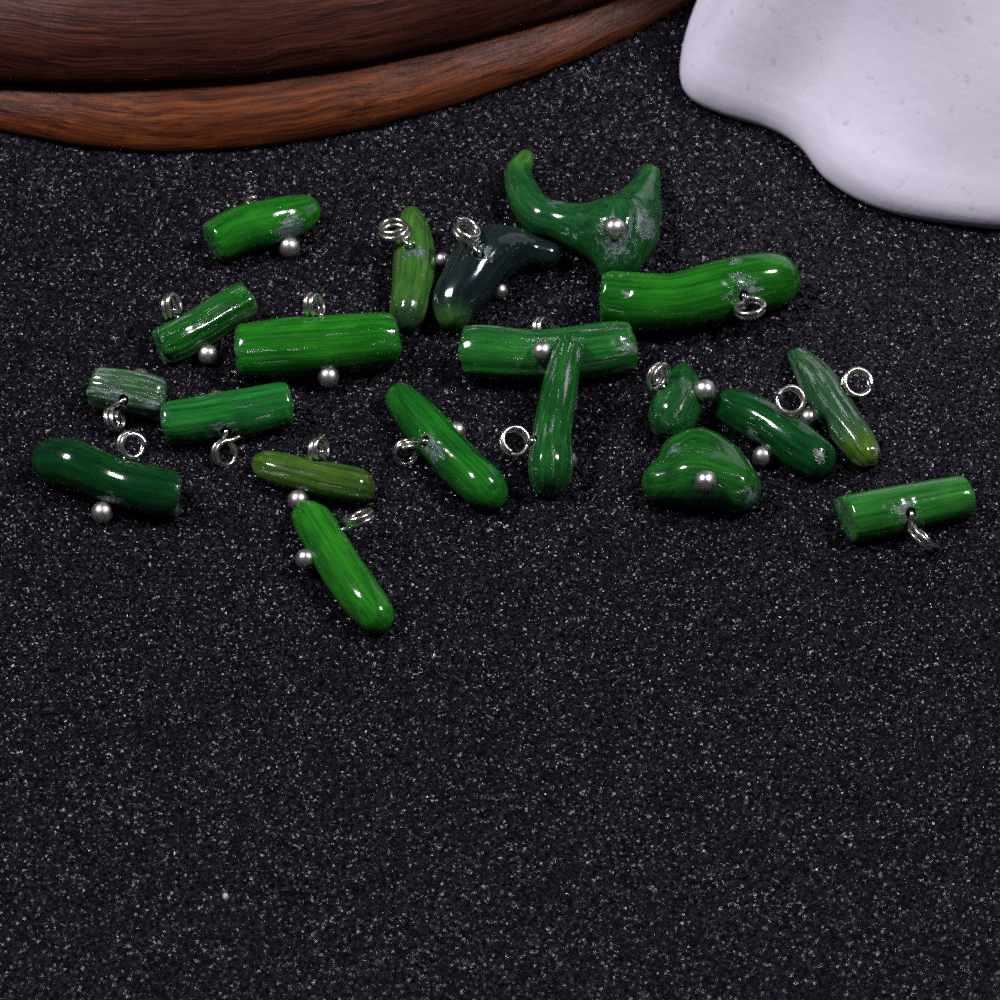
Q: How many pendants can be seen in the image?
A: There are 20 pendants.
